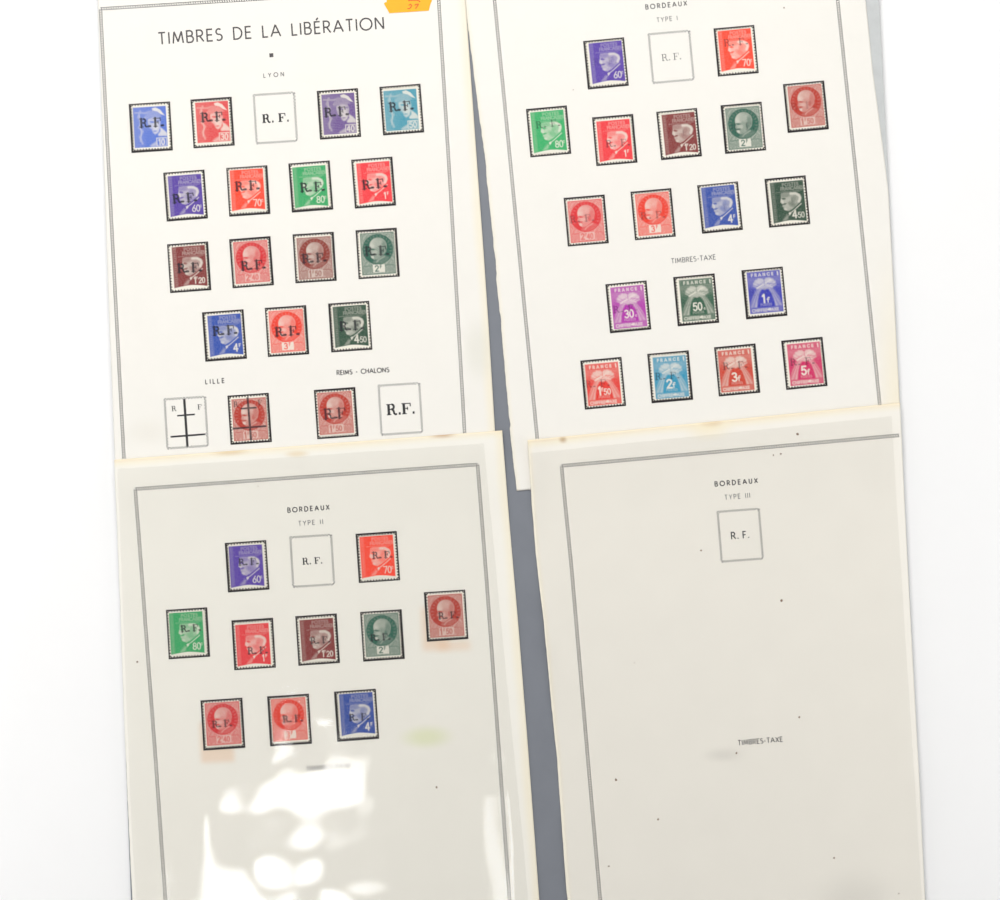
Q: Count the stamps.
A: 45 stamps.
